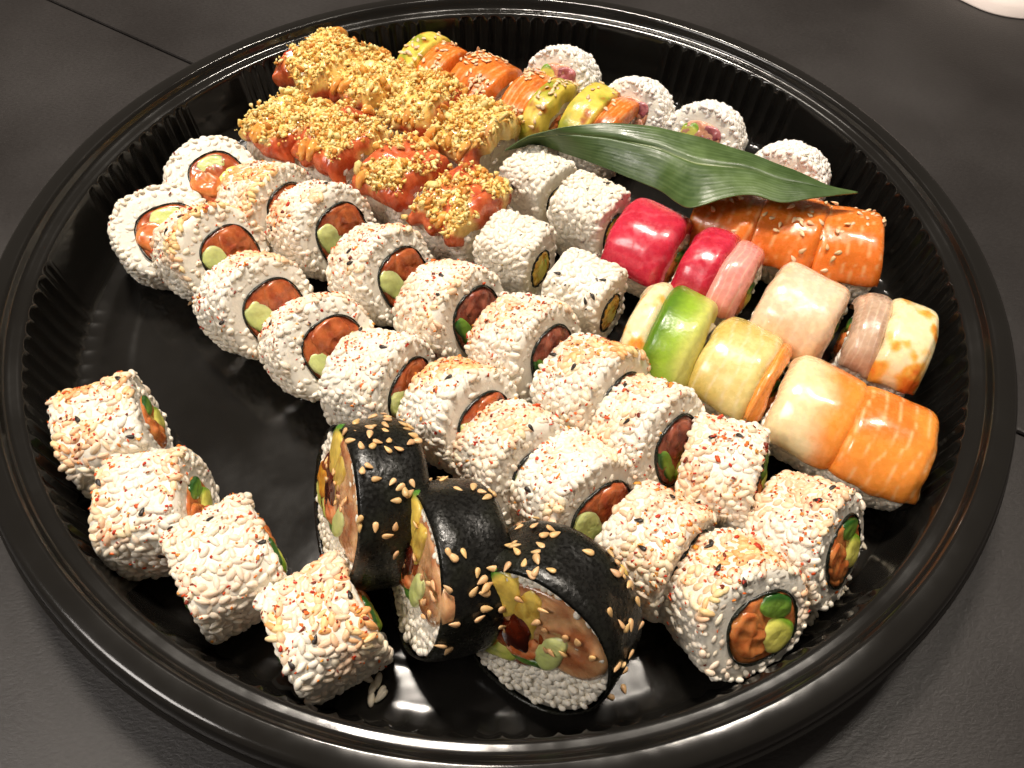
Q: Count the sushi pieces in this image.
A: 58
